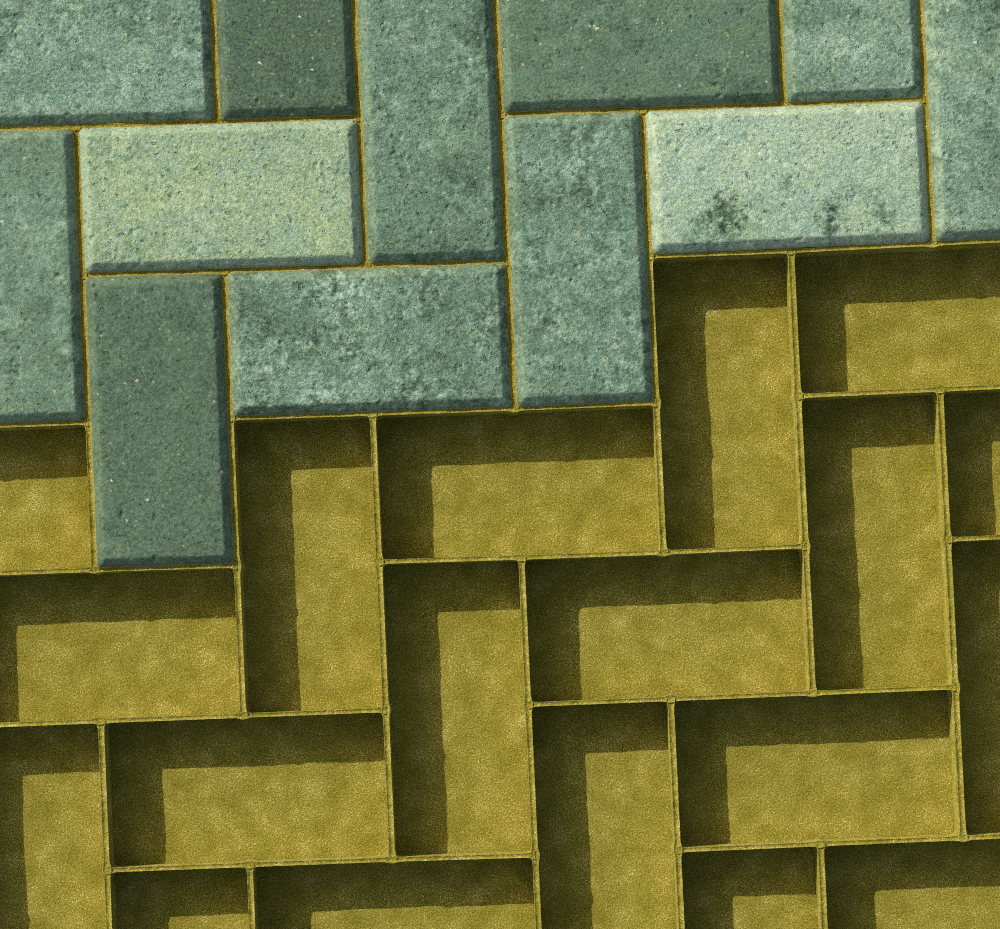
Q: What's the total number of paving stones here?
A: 12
